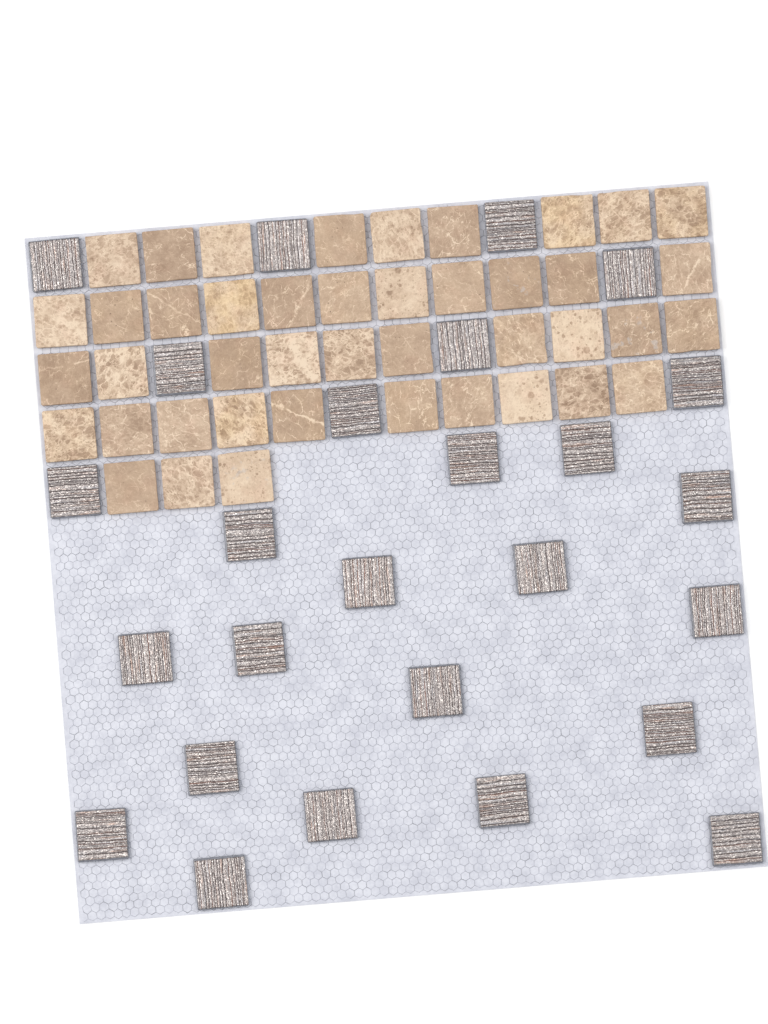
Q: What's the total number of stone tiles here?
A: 43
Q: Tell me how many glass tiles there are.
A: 26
